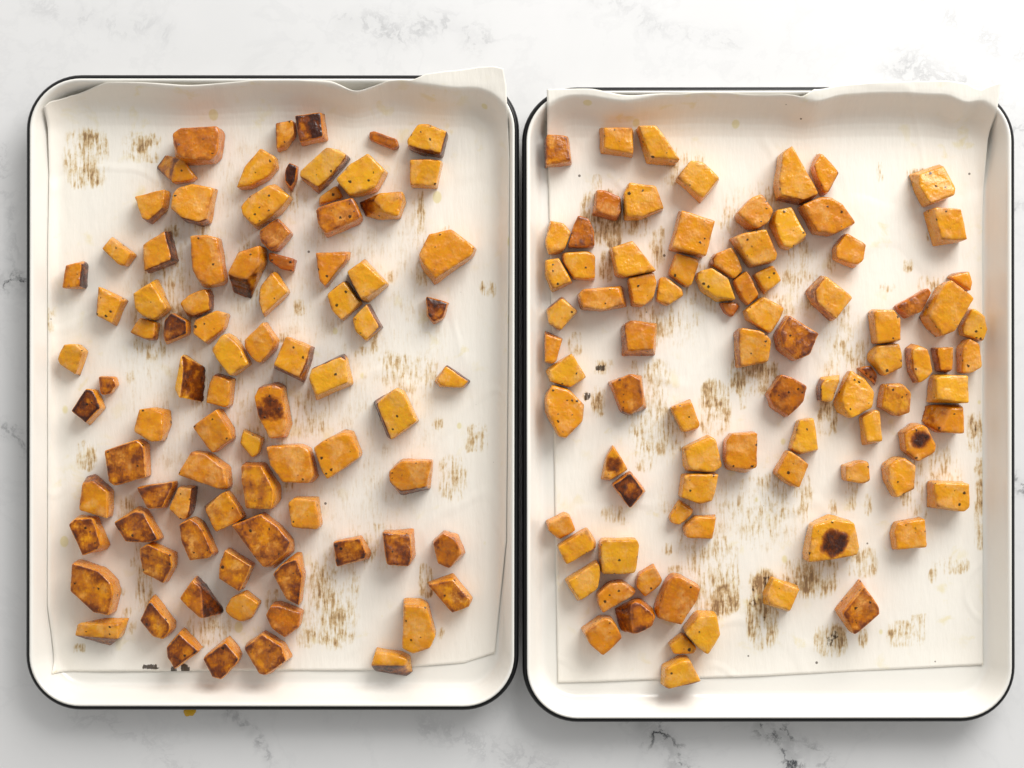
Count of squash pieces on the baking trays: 172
